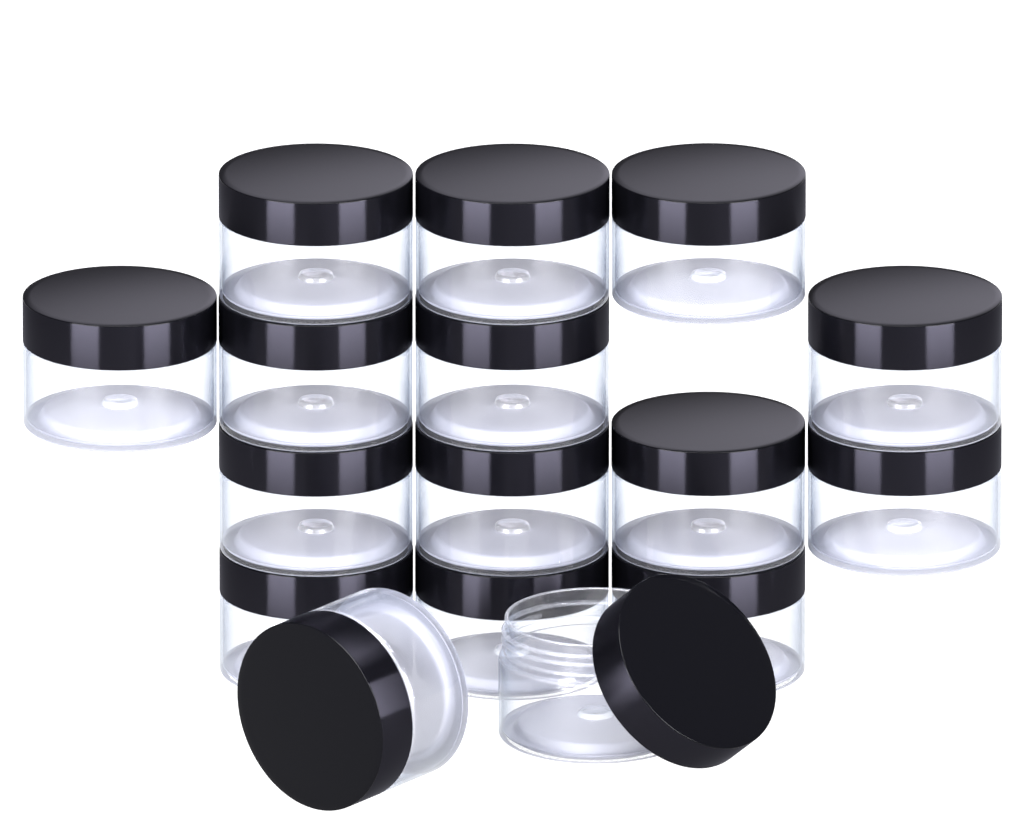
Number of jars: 16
